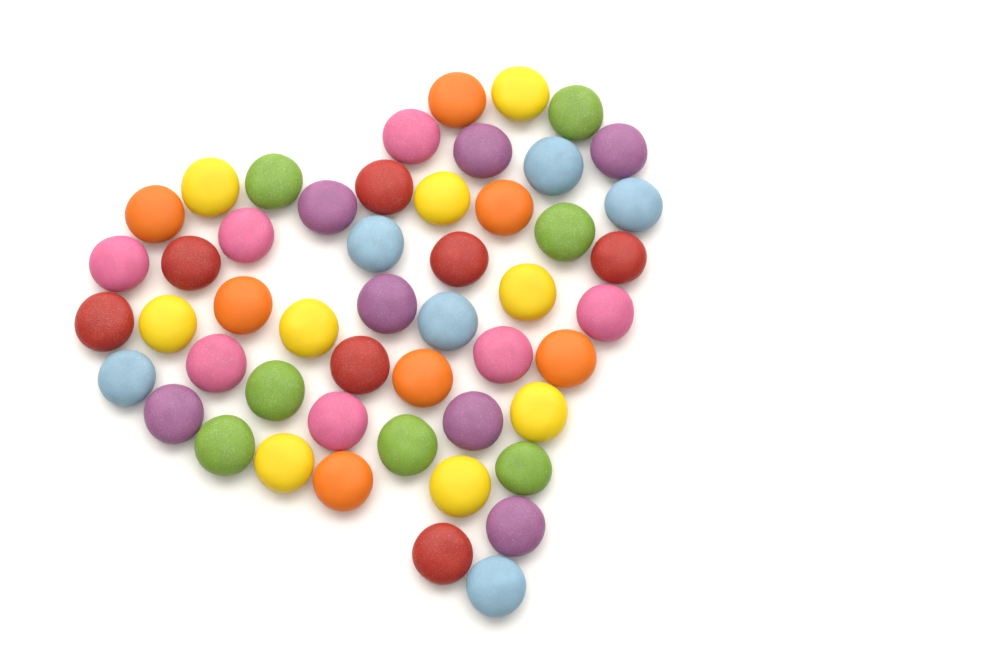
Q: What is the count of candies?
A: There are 50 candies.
